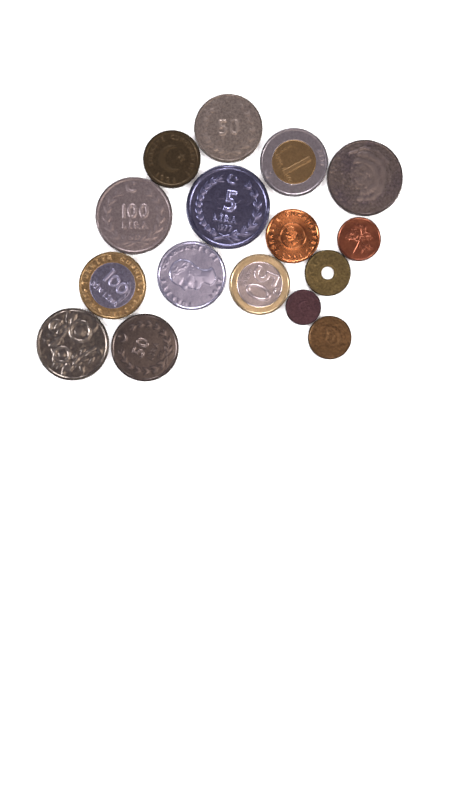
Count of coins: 16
